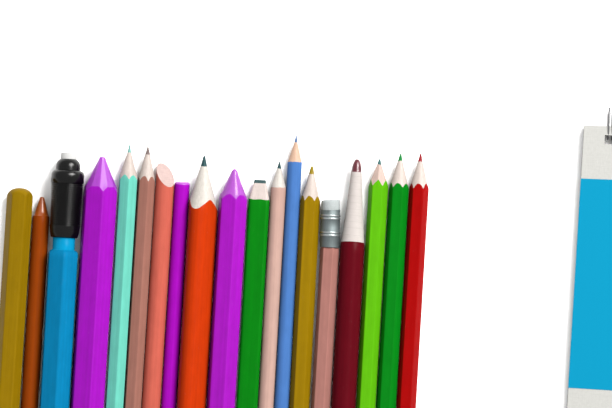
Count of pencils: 19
